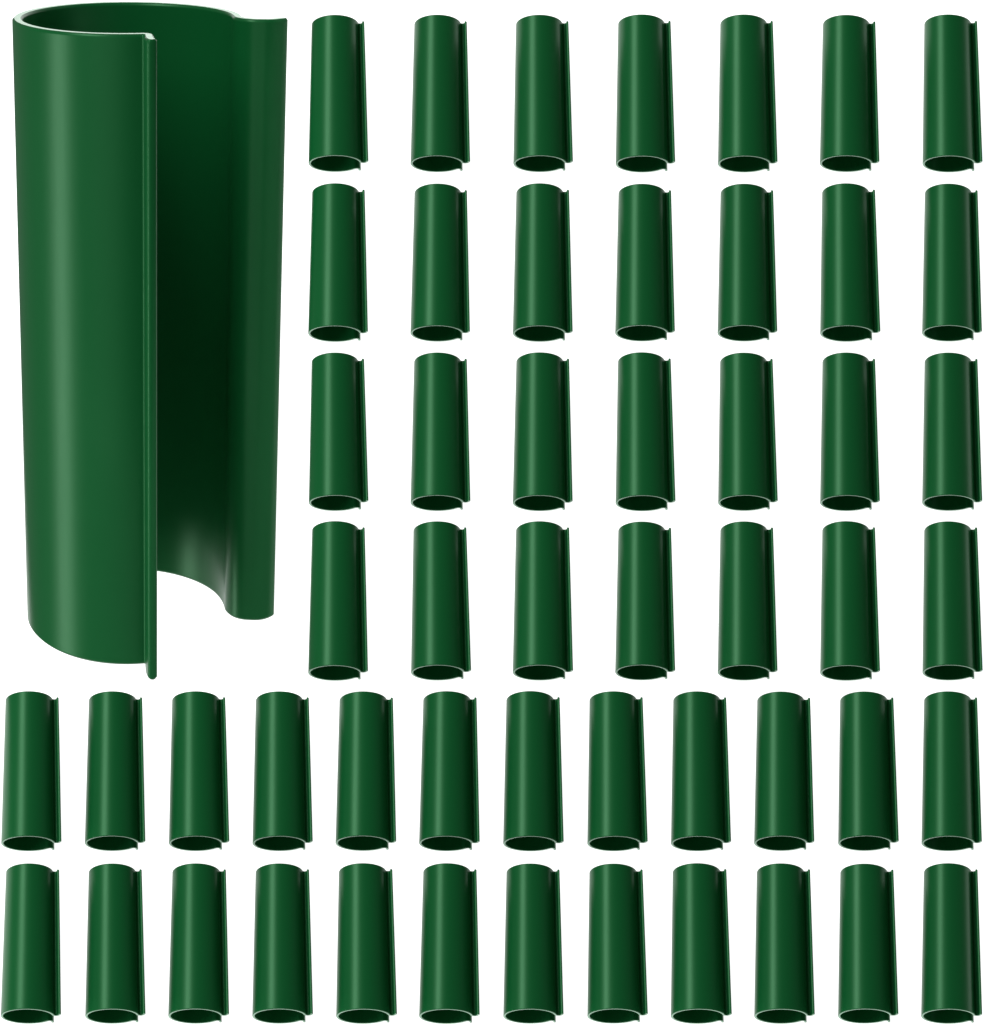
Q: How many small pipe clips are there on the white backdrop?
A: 52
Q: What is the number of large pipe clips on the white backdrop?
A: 1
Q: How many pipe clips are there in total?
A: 53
